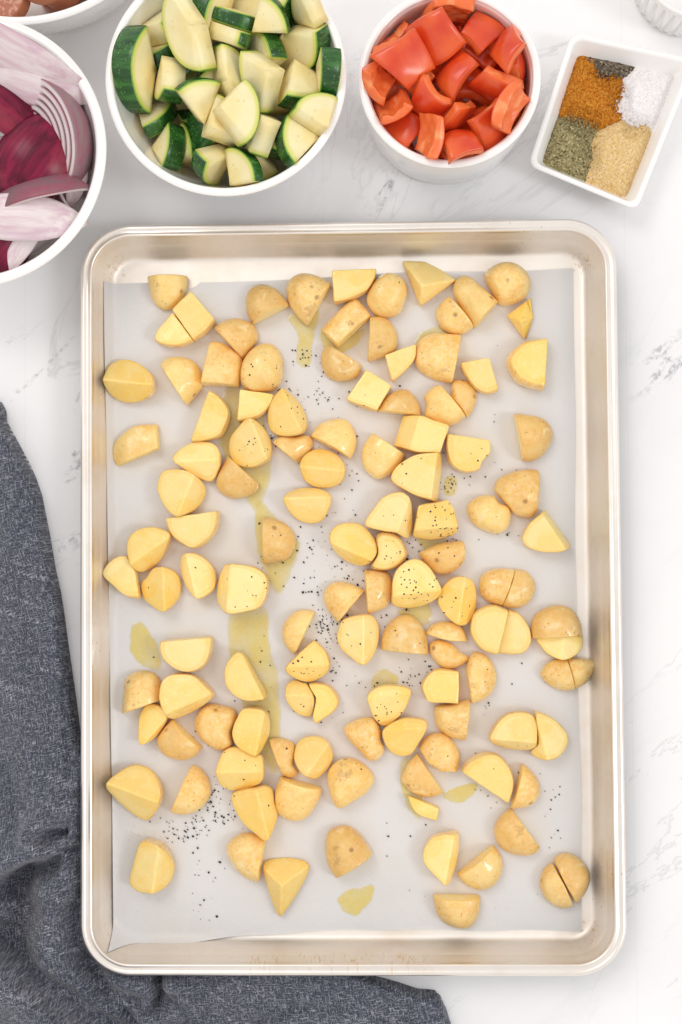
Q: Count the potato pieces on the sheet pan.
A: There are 119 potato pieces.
